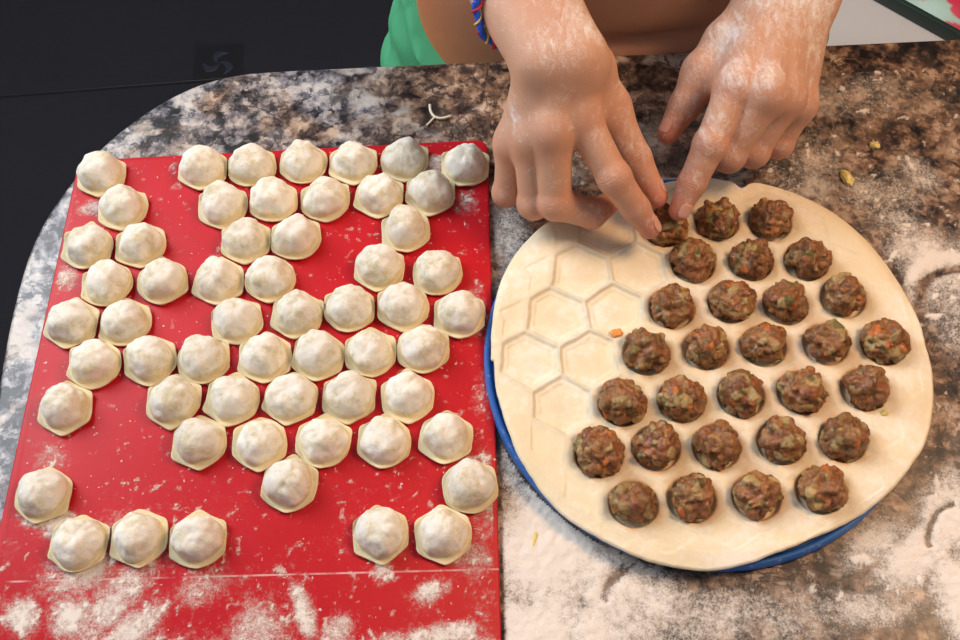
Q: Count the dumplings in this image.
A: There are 57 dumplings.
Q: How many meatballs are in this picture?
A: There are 29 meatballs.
